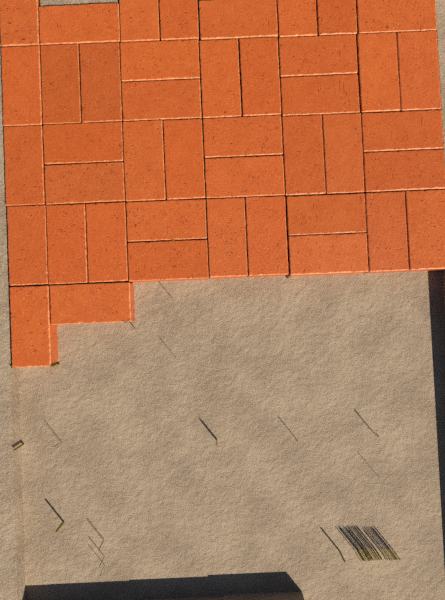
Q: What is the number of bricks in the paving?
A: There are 43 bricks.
